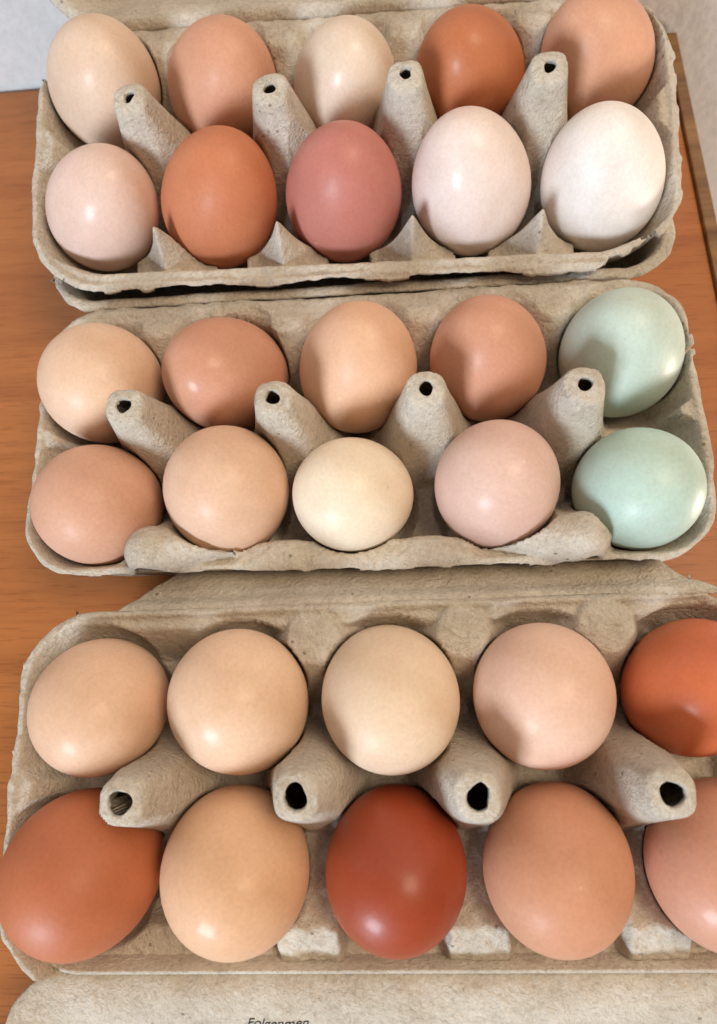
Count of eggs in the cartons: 30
